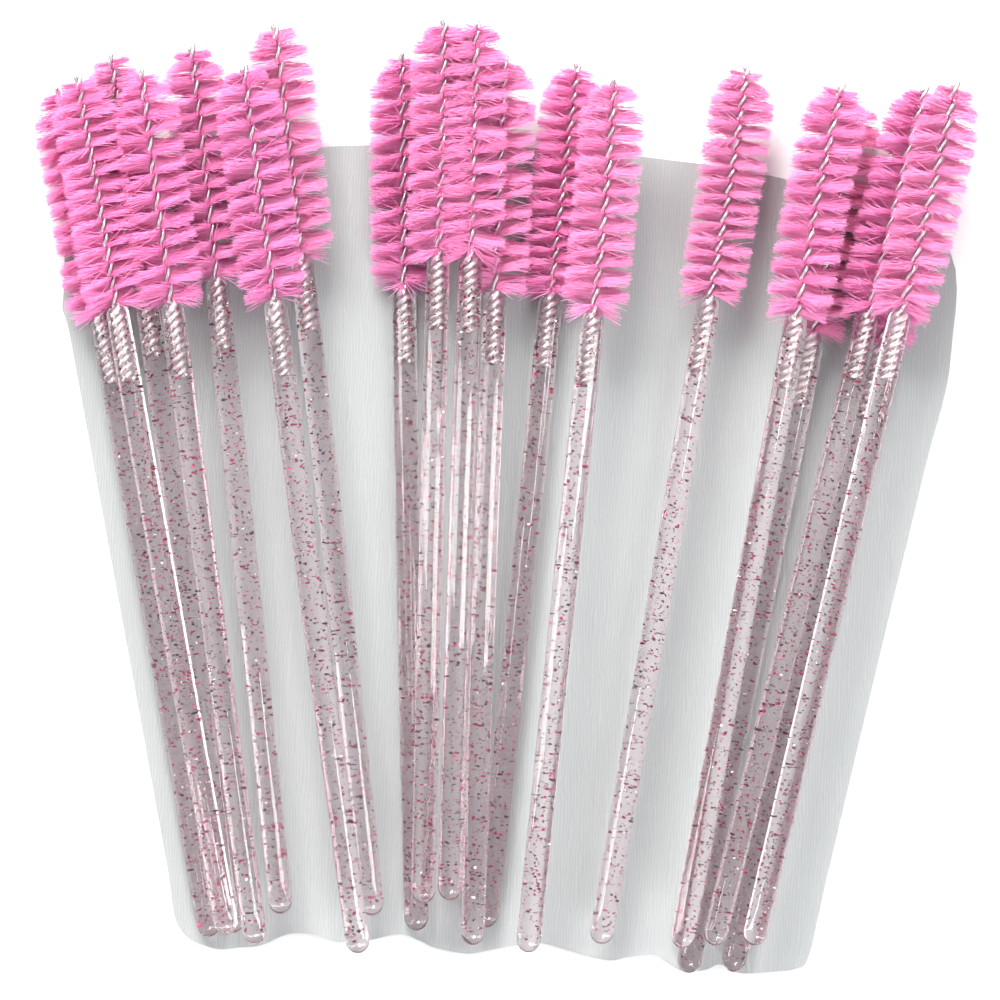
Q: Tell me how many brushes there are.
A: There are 19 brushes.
